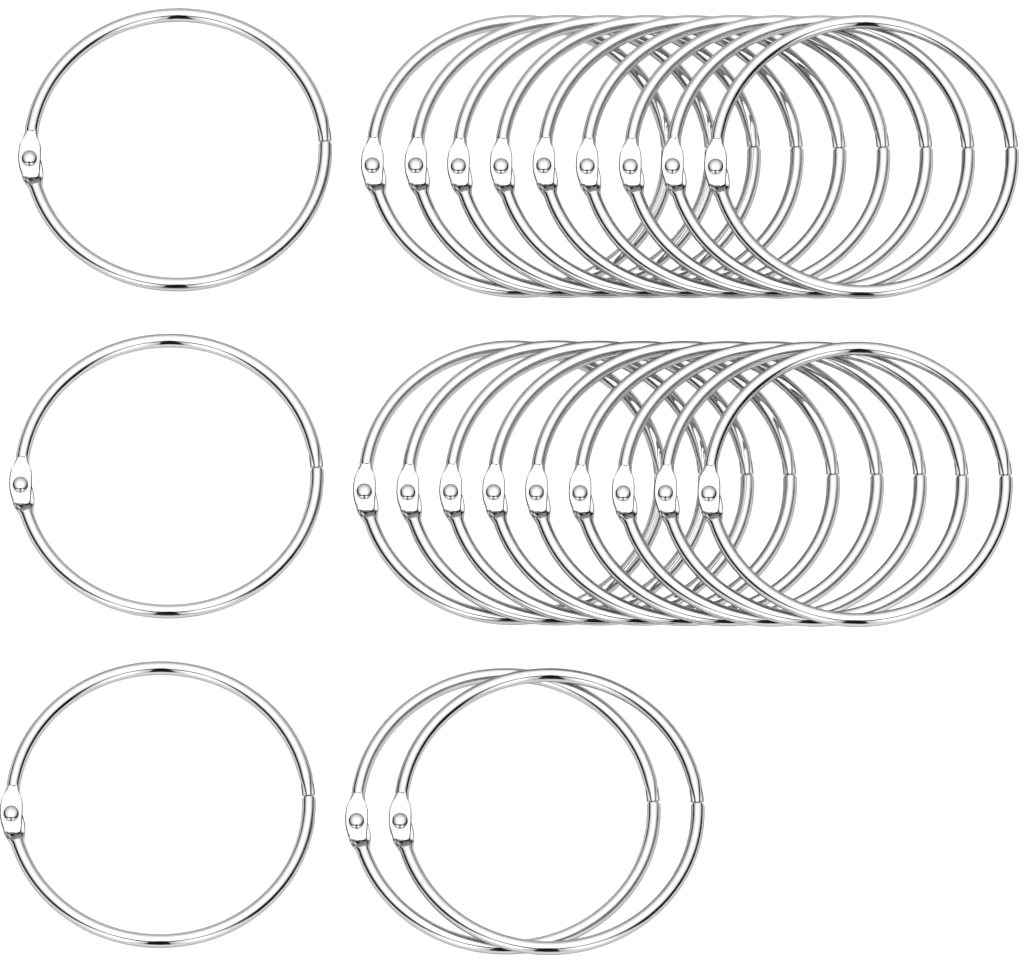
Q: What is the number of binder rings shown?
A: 23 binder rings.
